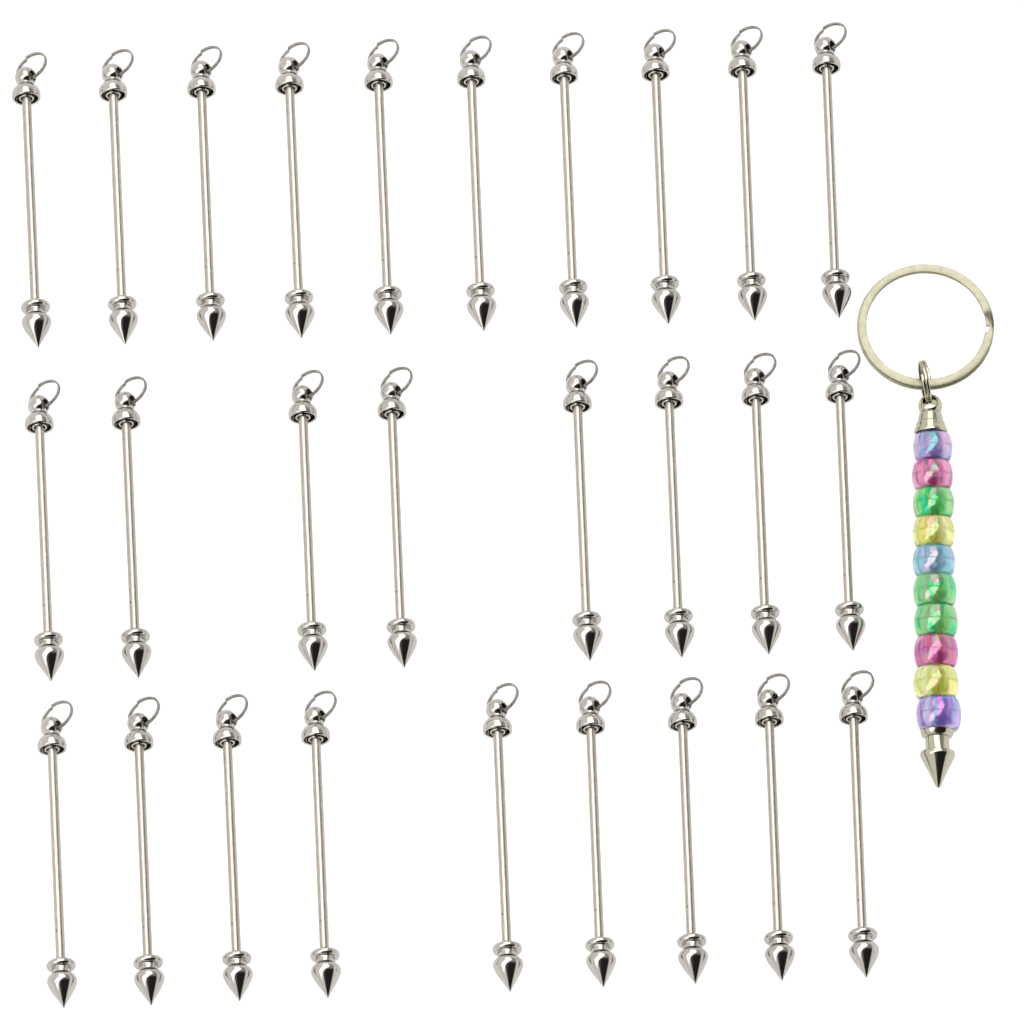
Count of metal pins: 27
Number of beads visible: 10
